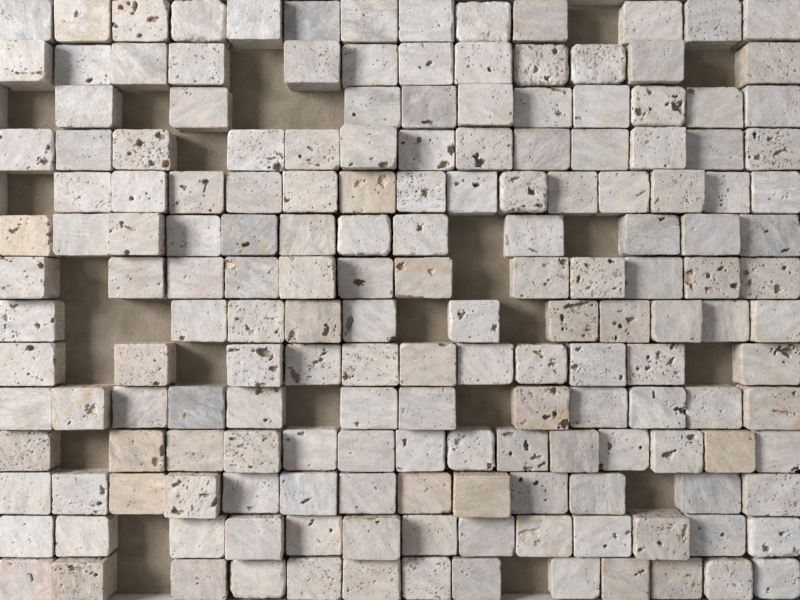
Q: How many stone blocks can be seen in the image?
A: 173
